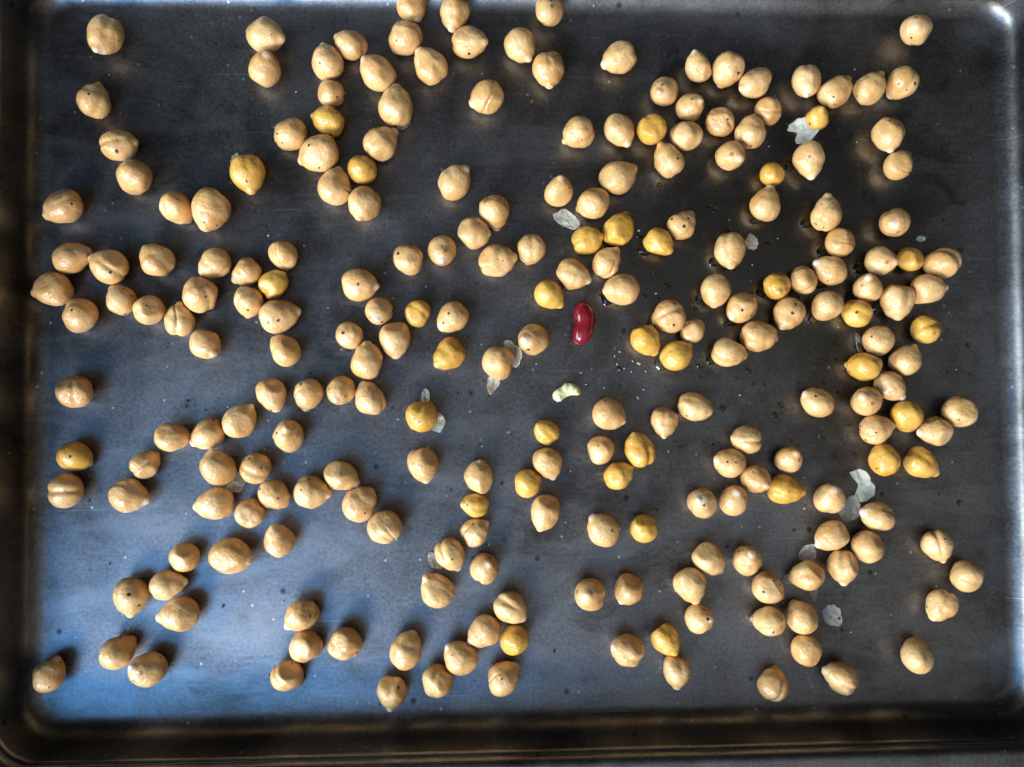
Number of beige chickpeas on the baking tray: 200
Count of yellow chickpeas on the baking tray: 34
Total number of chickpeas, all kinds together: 234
